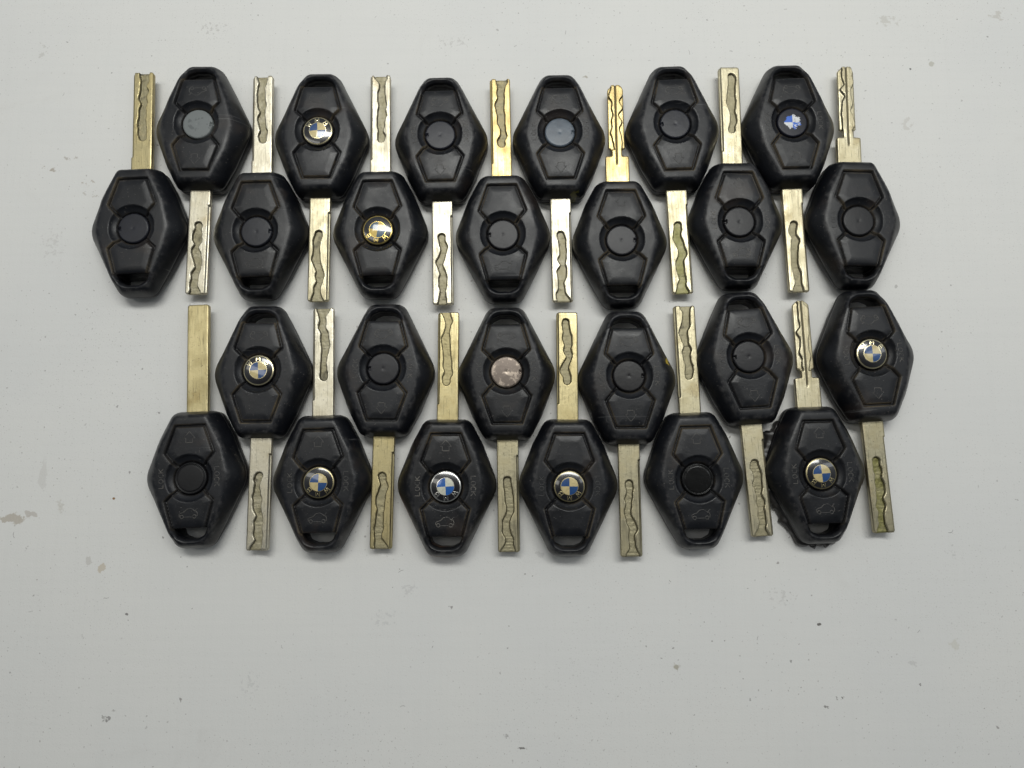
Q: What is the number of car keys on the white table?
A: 25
